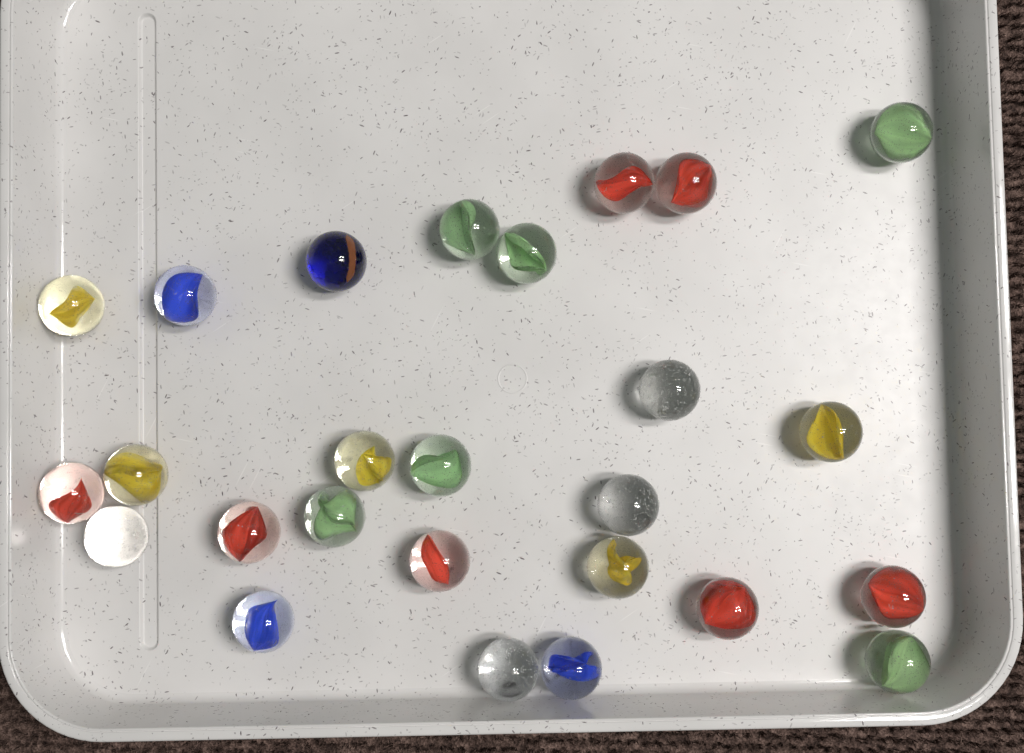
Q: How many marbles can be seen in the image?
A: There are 26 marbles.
